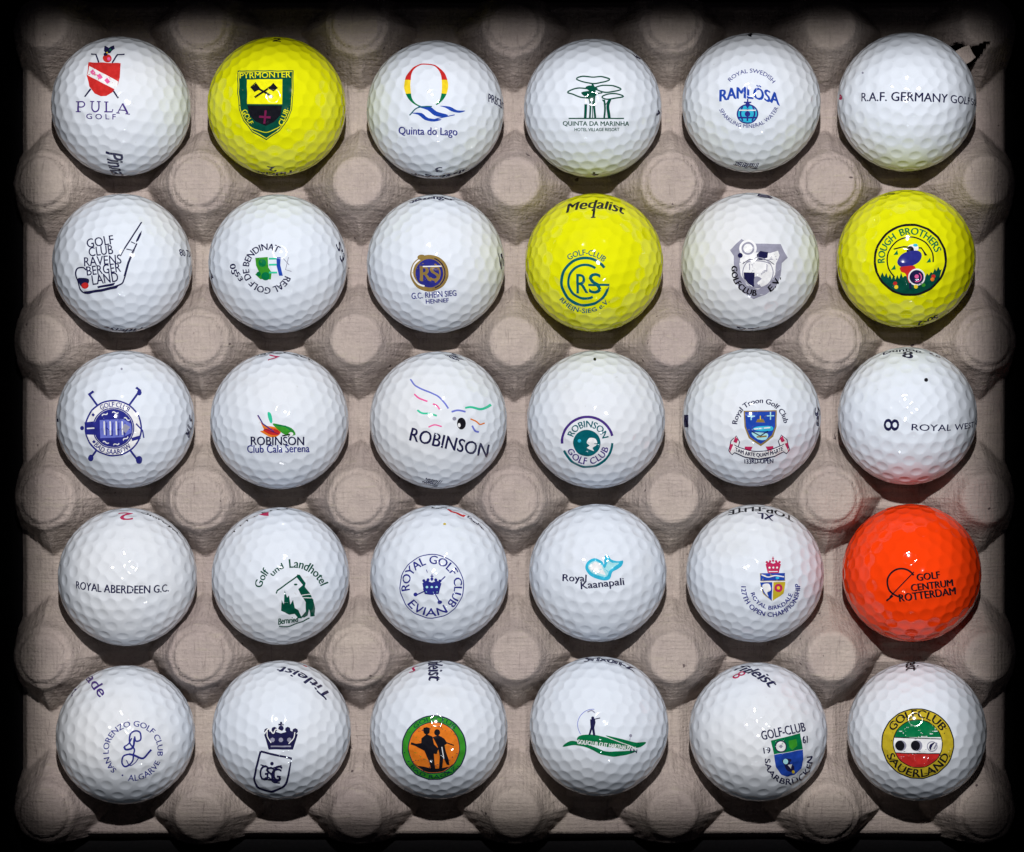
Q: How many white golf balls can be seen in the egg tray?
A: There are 26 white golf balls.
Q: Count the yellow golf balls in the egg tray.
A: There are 3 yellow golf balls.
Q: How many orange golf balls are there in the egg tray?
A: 1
